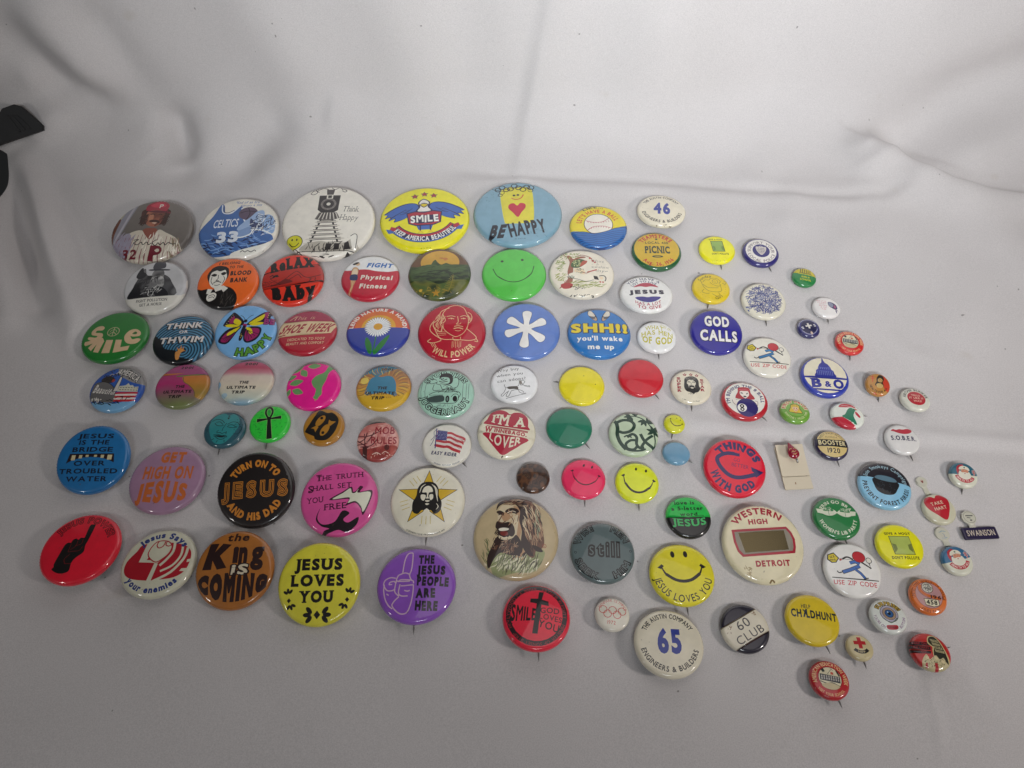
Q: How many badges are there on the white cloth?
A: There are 100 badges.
